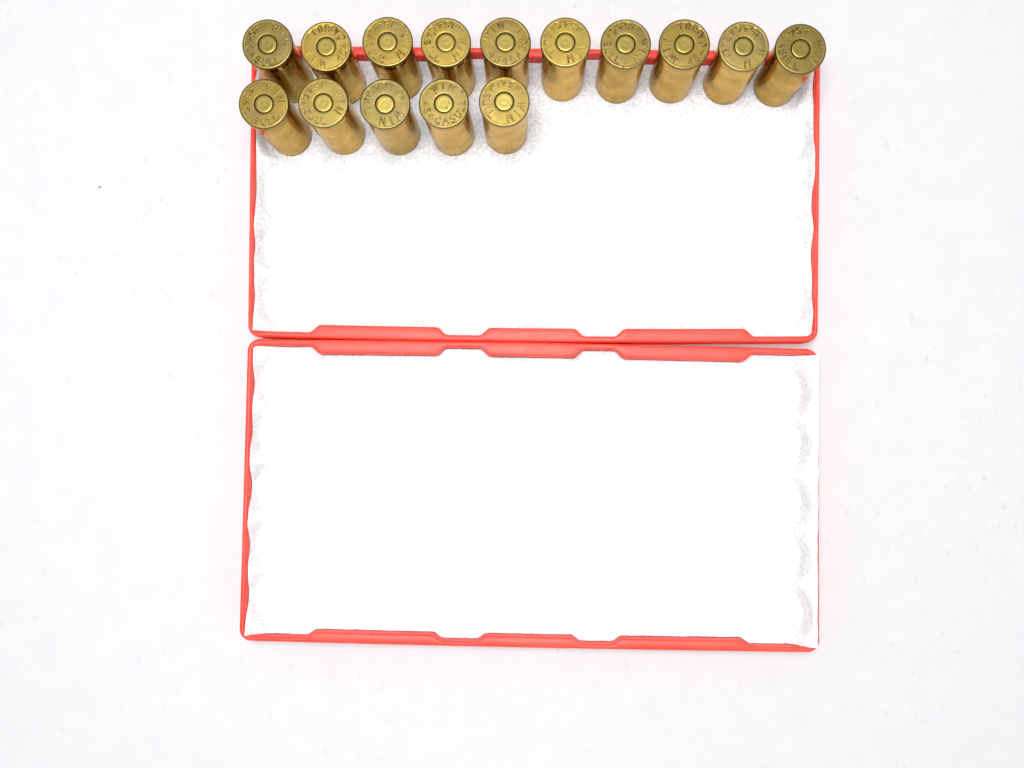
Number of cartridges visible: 15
